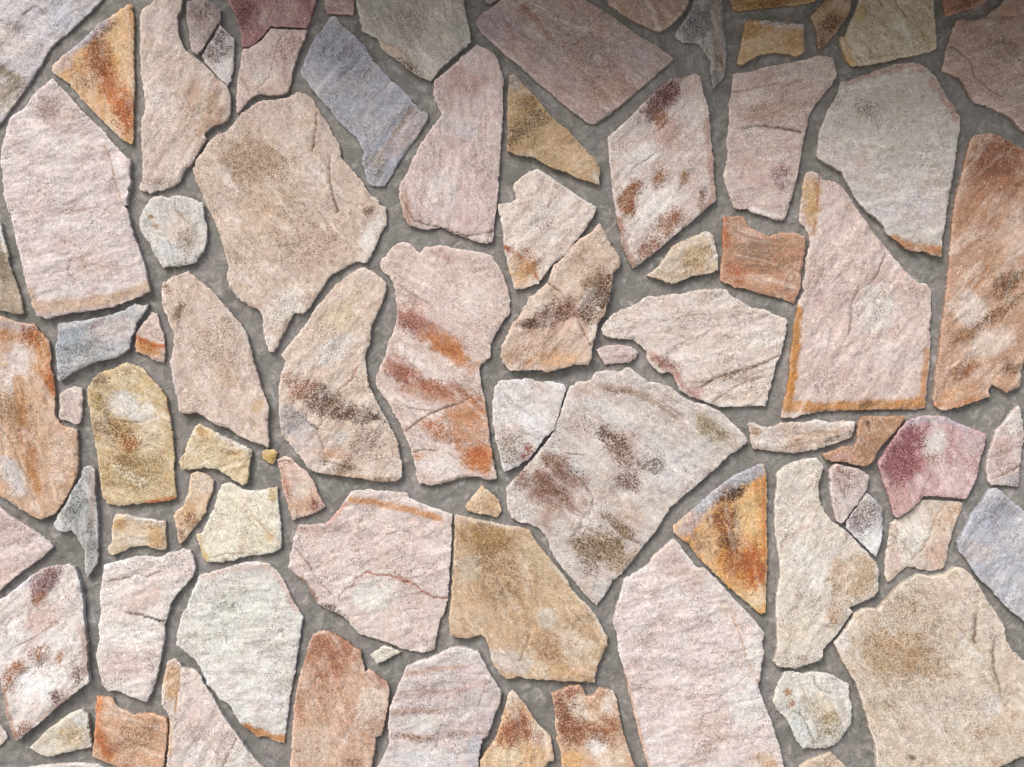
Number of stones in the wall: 85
